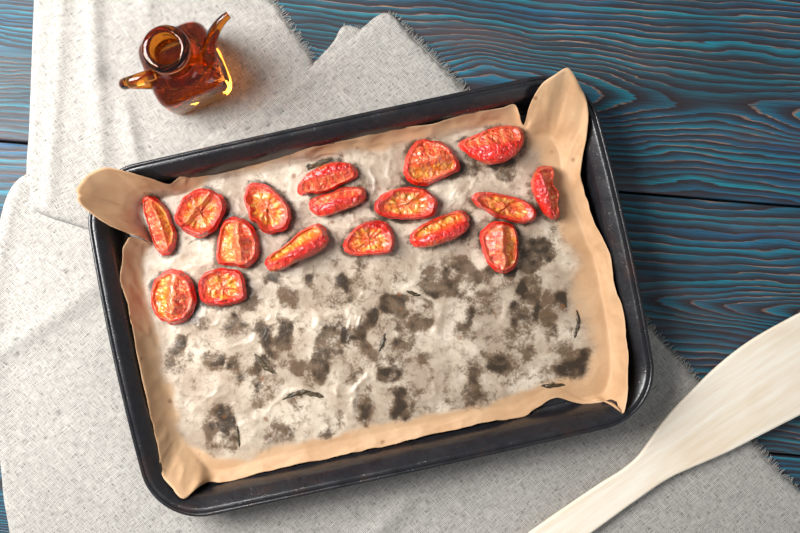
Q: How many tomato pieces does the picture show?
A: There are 17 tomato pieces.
